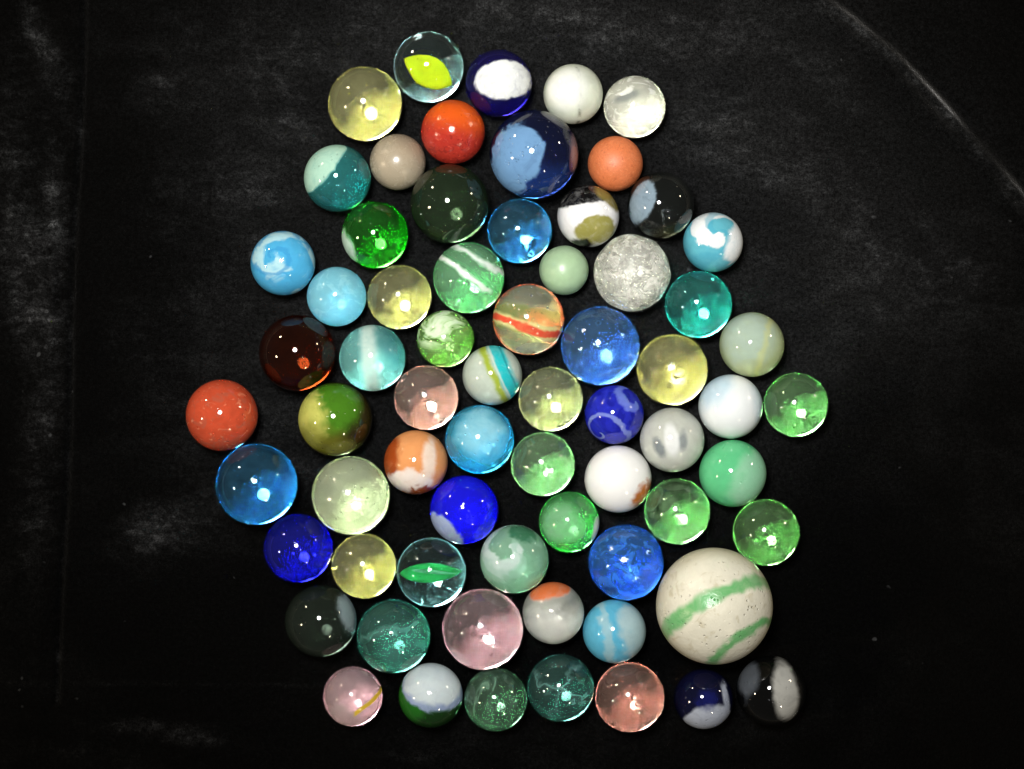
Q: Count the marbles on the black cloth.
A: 68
